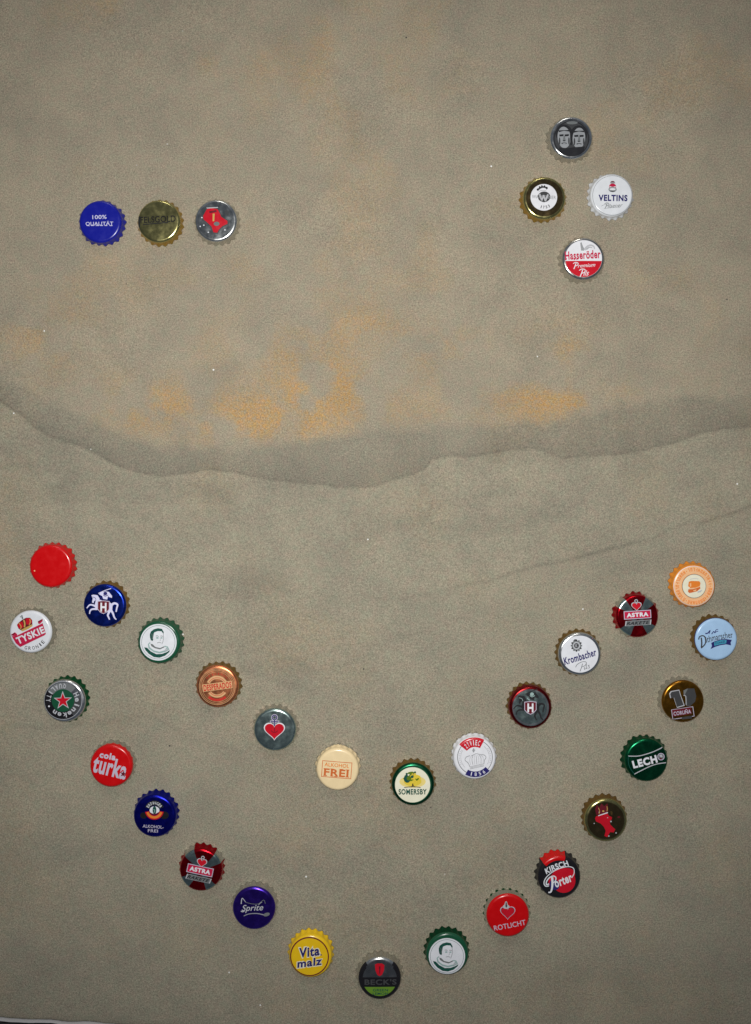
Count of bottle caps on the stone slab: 34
